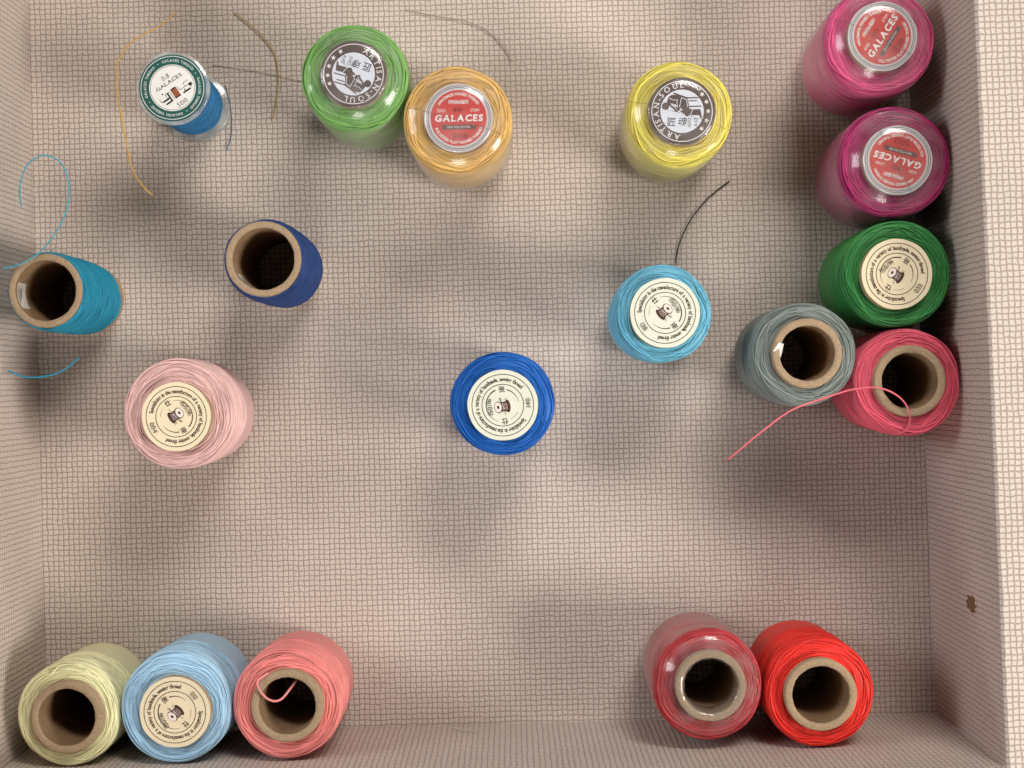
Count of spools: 19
